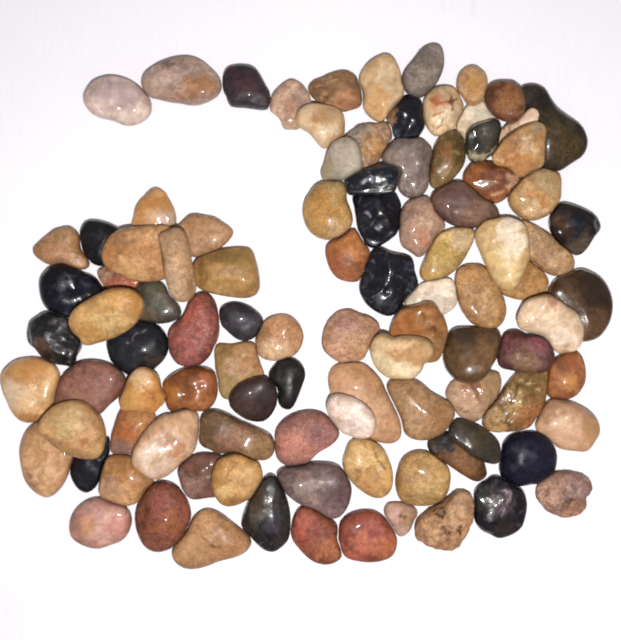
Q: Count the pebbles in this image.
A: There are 100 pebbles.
